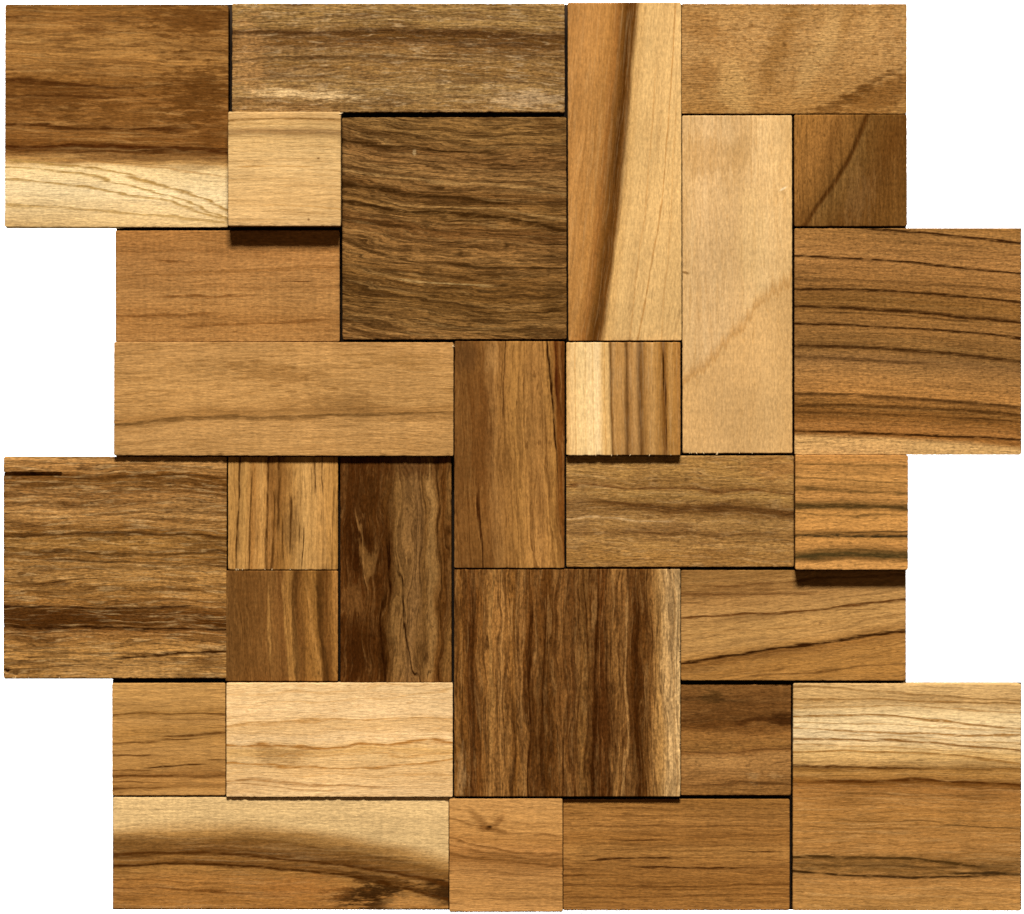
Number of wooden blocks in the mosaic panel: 28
